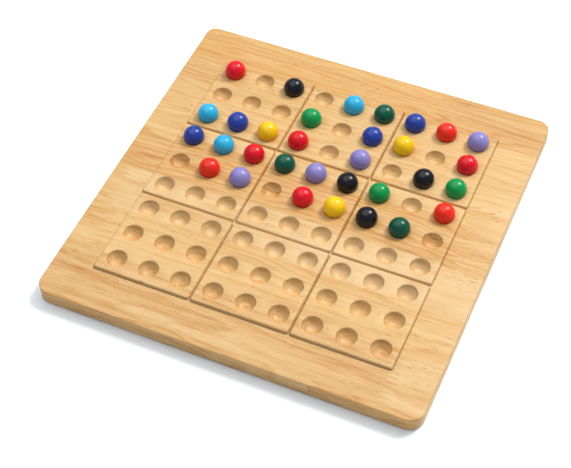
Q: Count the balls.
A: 32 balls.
